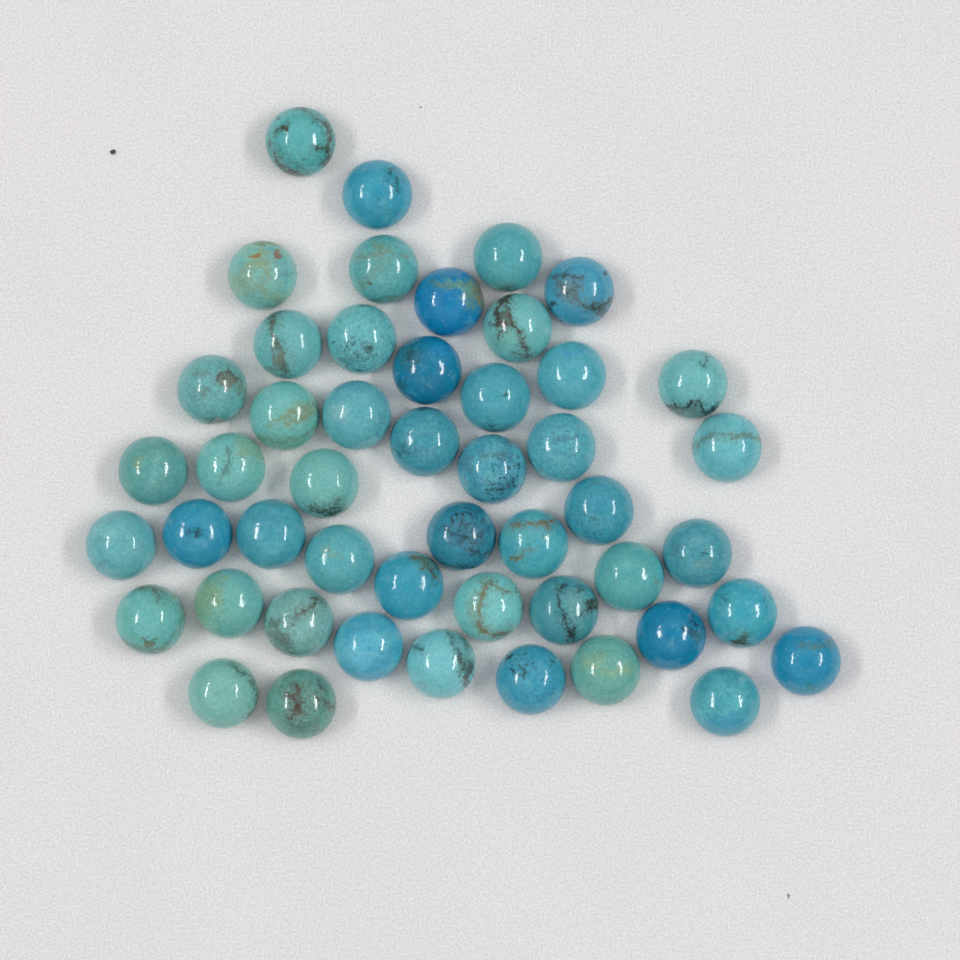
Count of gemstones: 49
